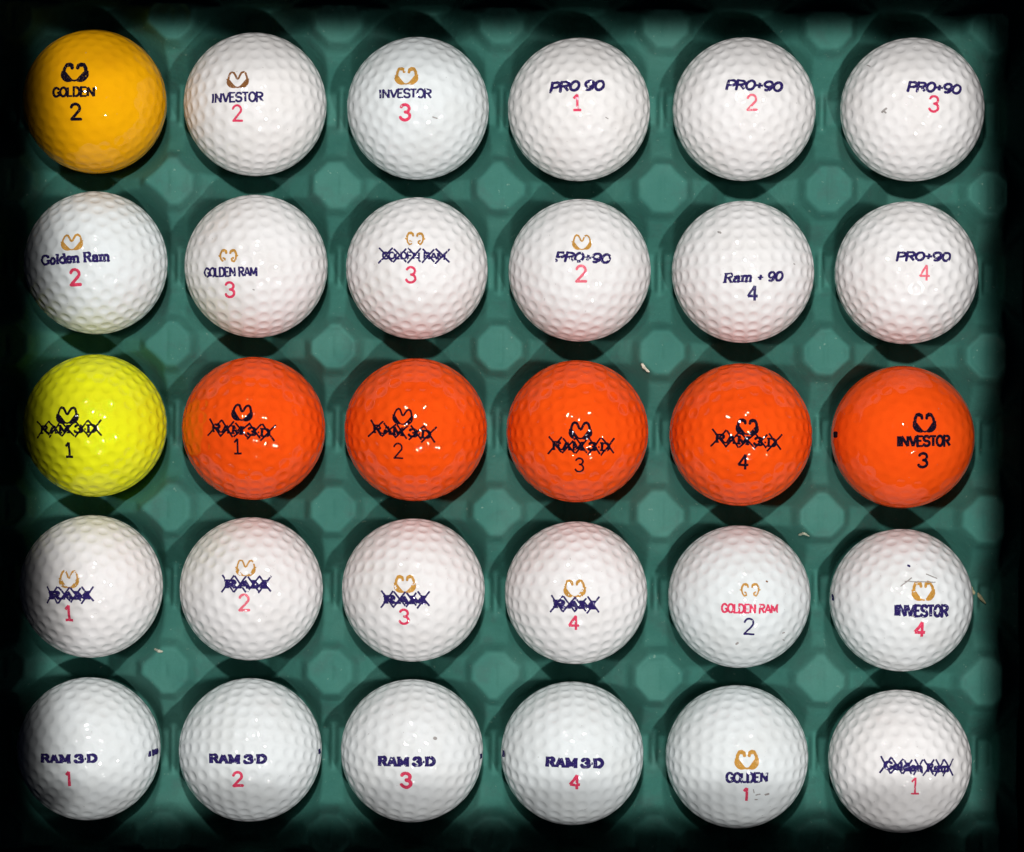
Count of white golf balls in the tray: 23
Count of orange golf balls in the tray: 5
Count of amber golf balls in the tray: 1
